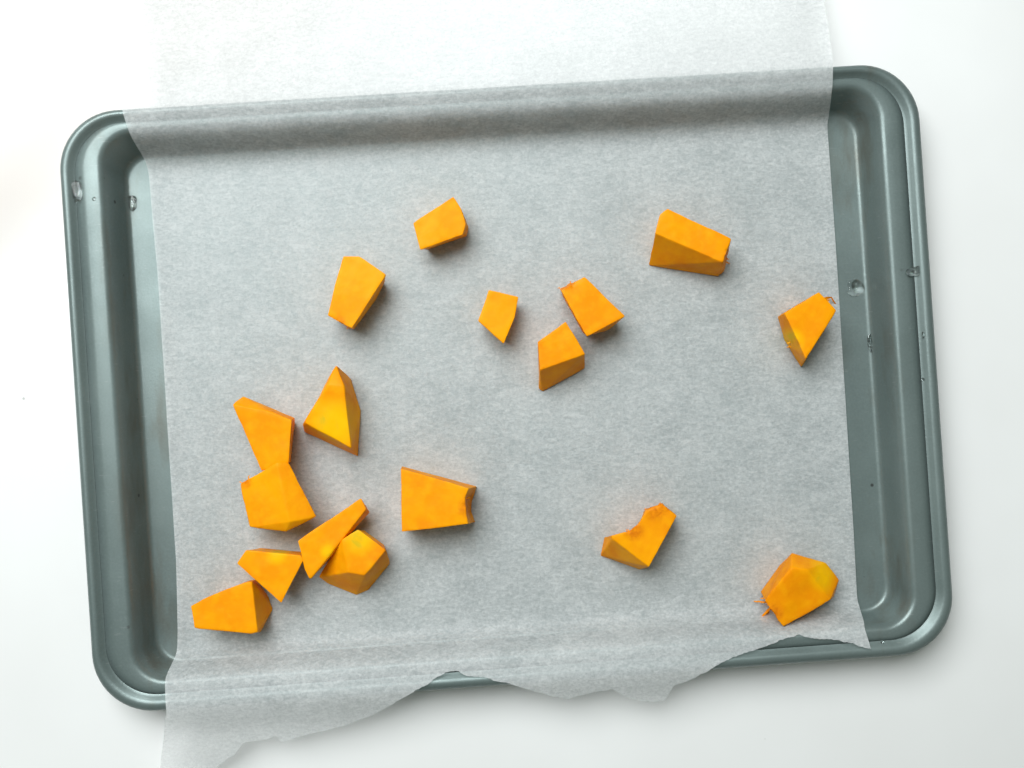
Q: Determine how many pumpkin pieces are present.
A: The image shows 17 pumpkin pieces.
